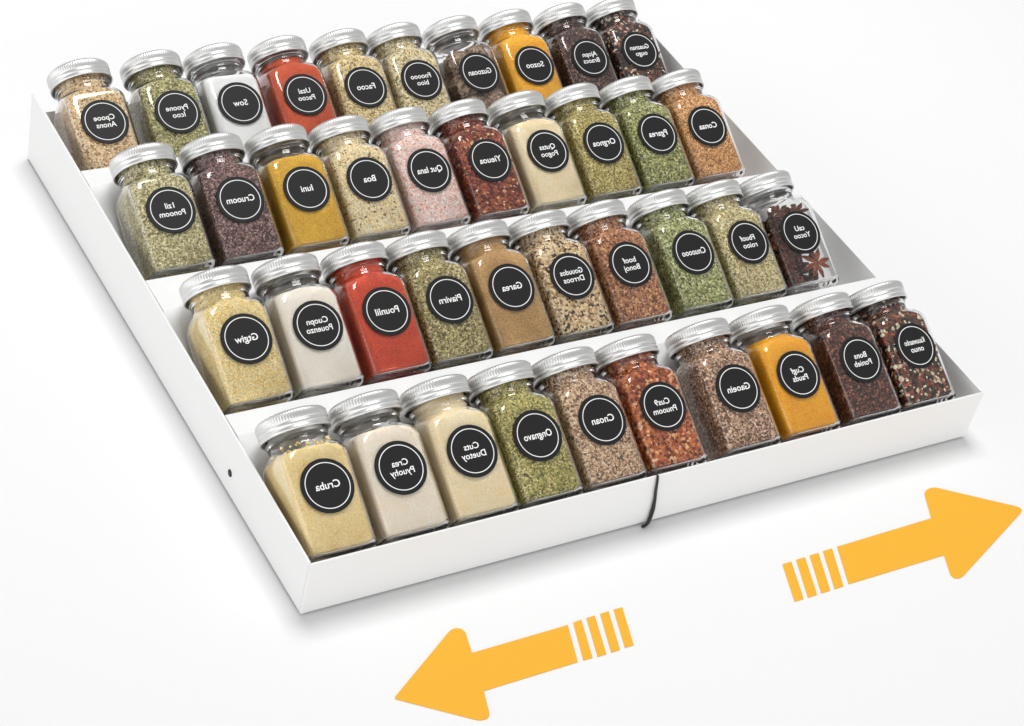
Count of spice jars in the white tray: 40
